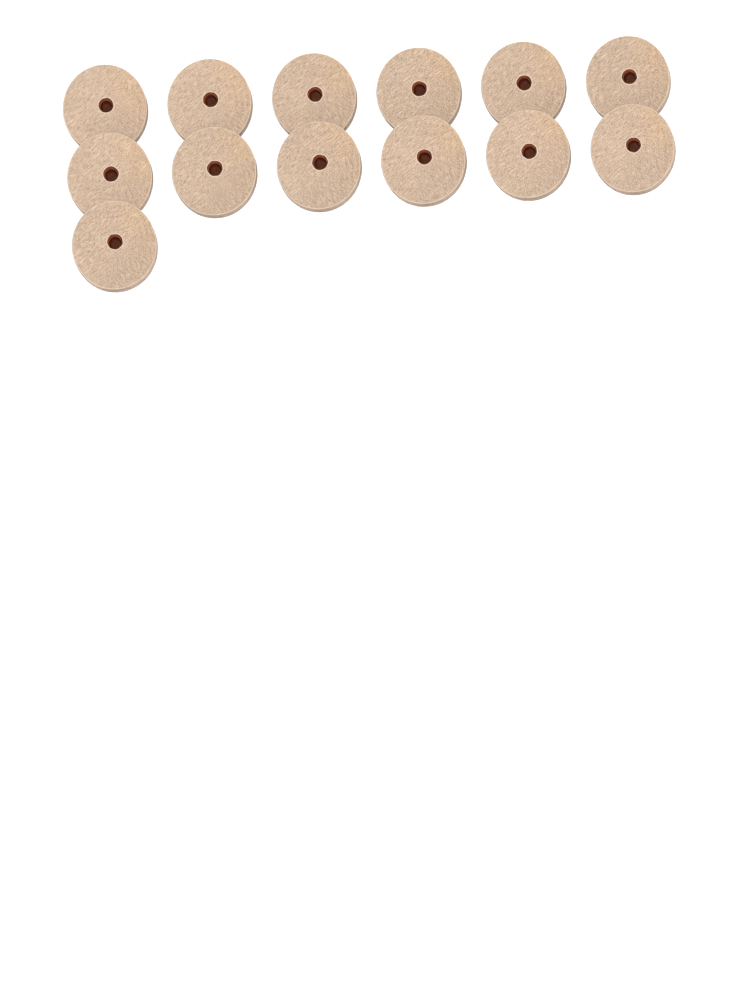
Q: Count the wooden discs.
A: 13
